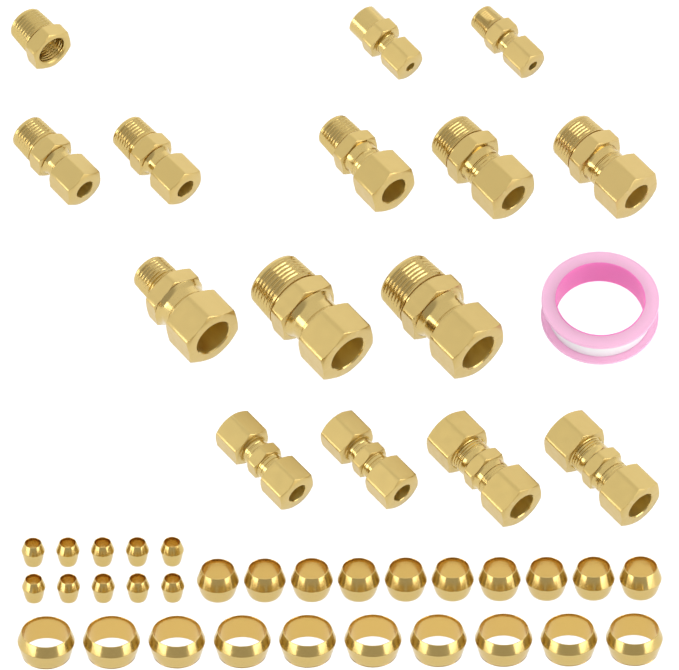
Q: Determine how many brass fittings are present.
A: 15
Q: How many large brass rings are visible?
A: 10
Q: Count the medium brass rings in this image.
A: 10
